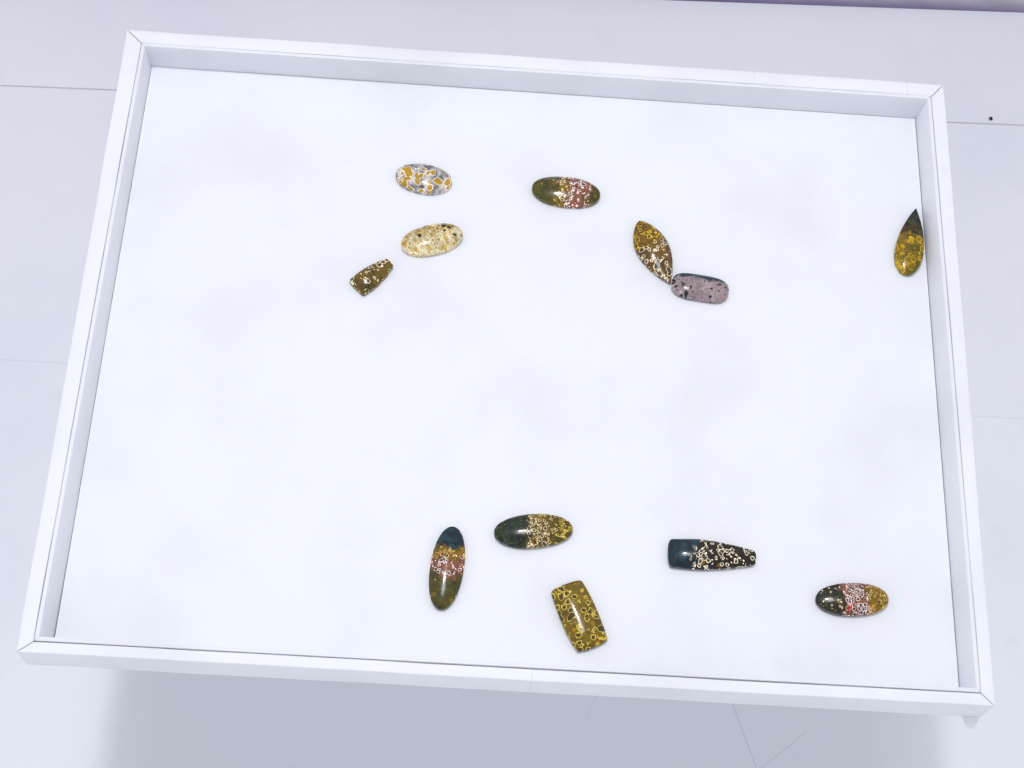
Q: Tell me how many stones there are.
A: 12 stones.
